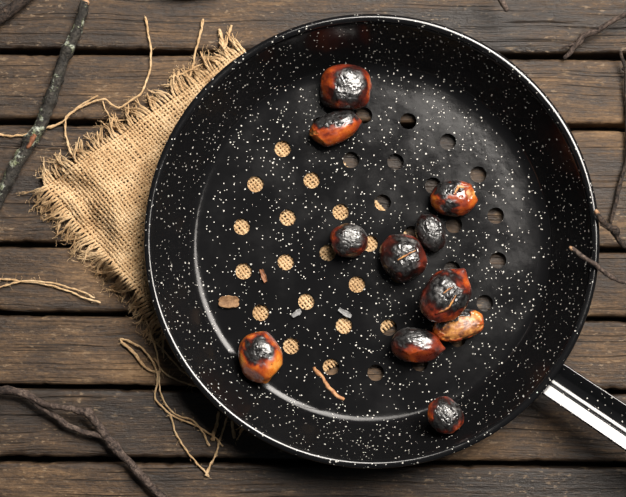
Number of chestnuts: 11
